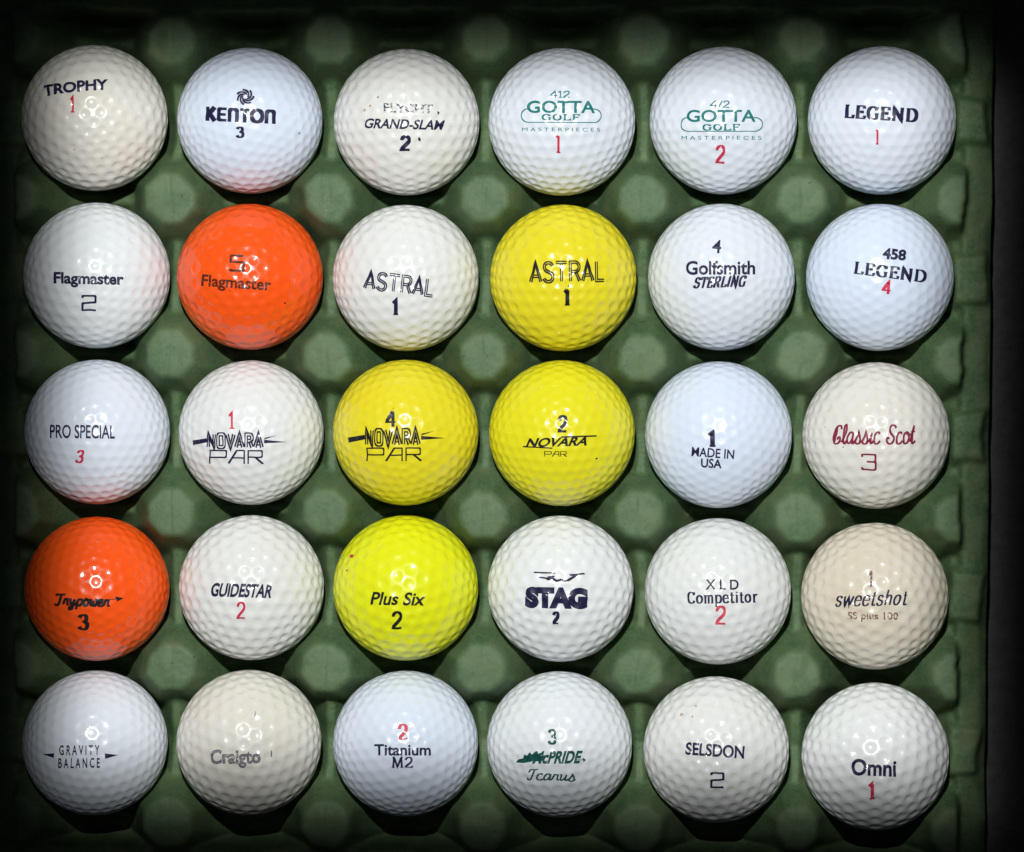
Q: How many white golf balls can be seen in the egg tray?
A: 24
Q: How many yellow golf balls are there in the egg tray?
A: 4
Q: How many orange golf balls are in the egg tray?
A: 2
